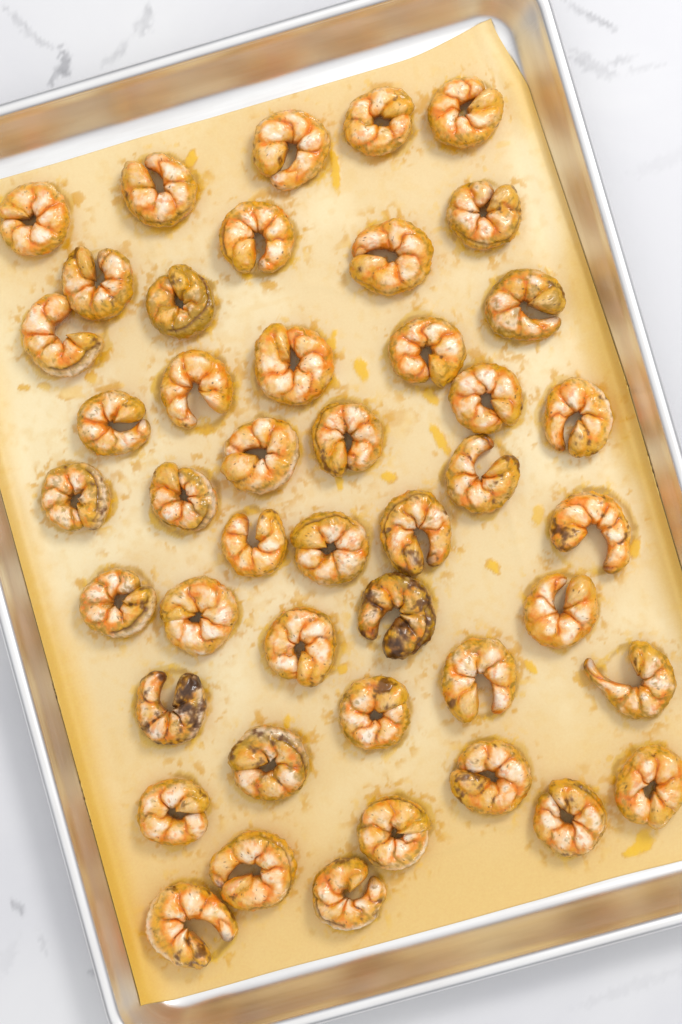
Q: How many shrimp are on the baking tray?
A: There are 45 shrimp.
